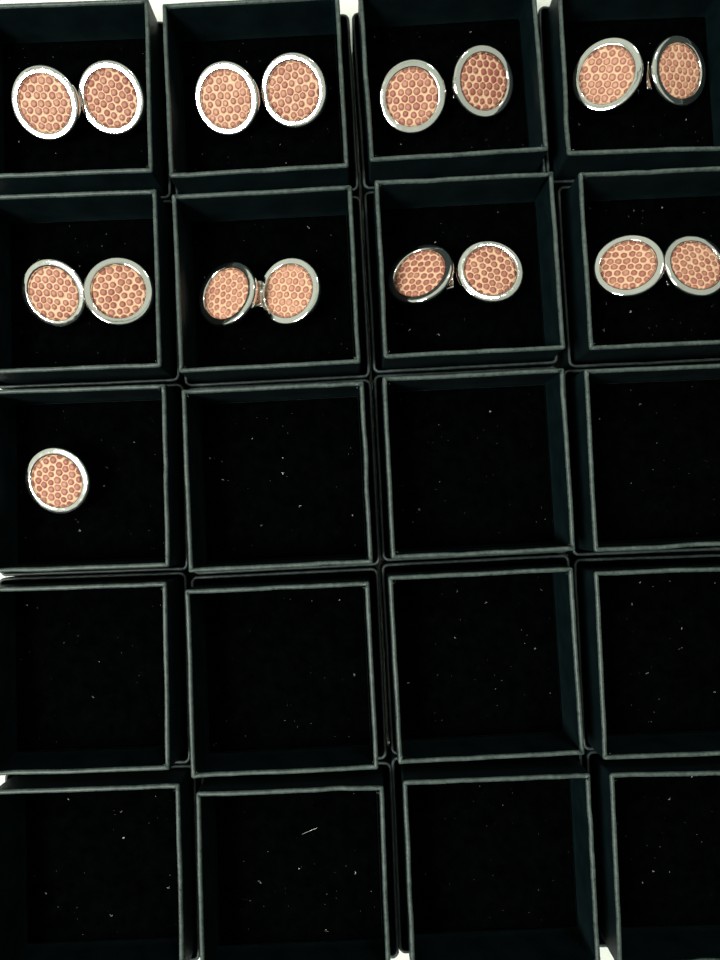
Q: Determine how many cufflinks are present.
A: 17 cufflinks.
